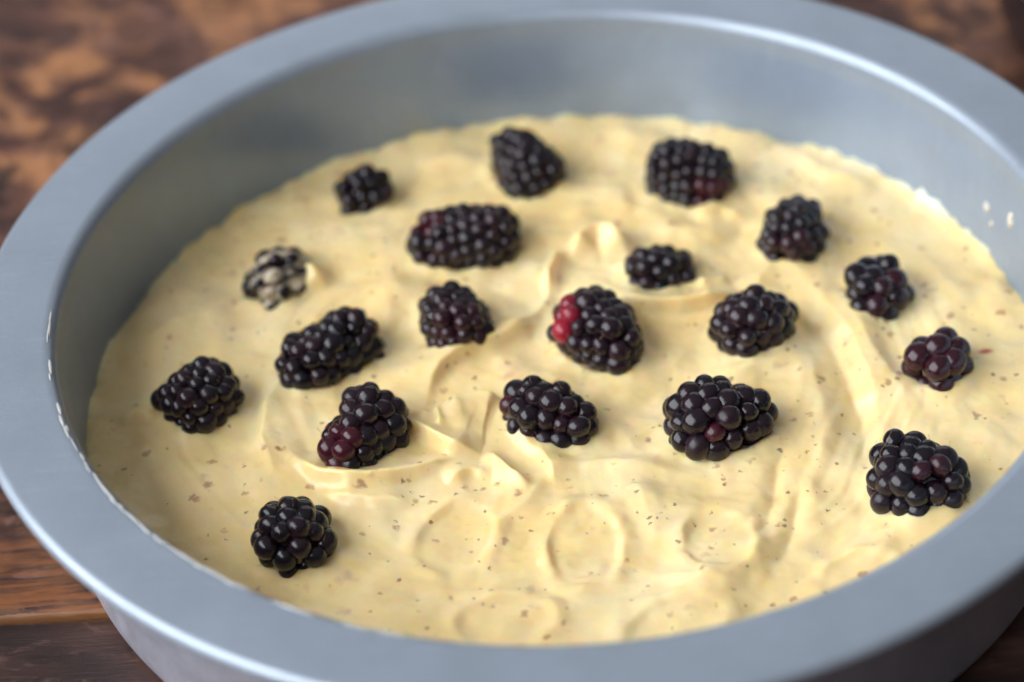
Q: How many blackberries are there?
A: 19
